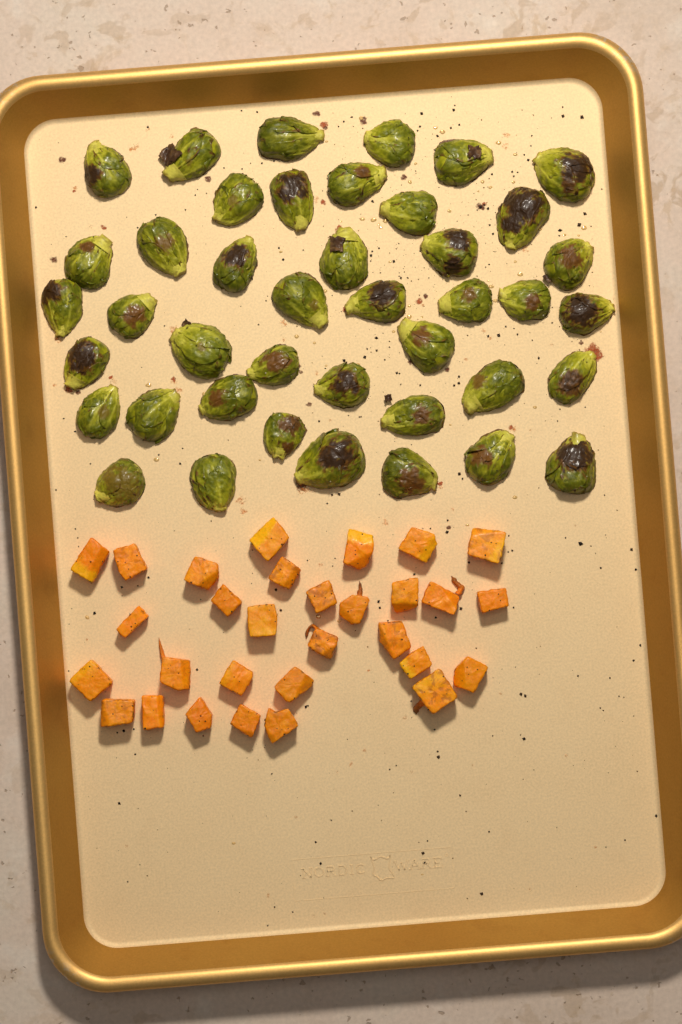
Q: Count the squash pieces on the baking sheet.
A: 30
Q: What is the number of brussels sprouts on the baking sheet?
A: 42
